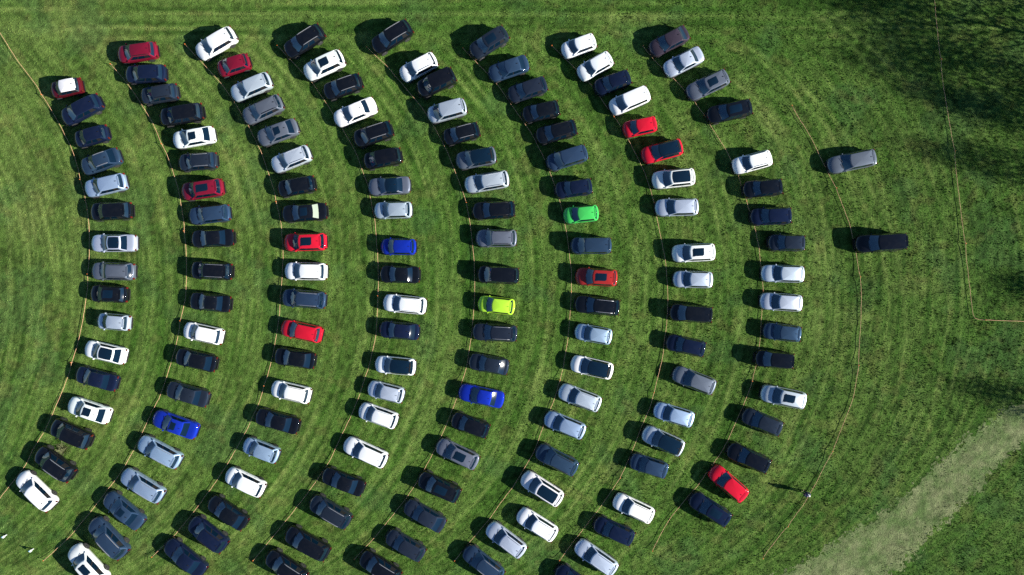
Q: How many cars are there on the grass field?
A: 155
